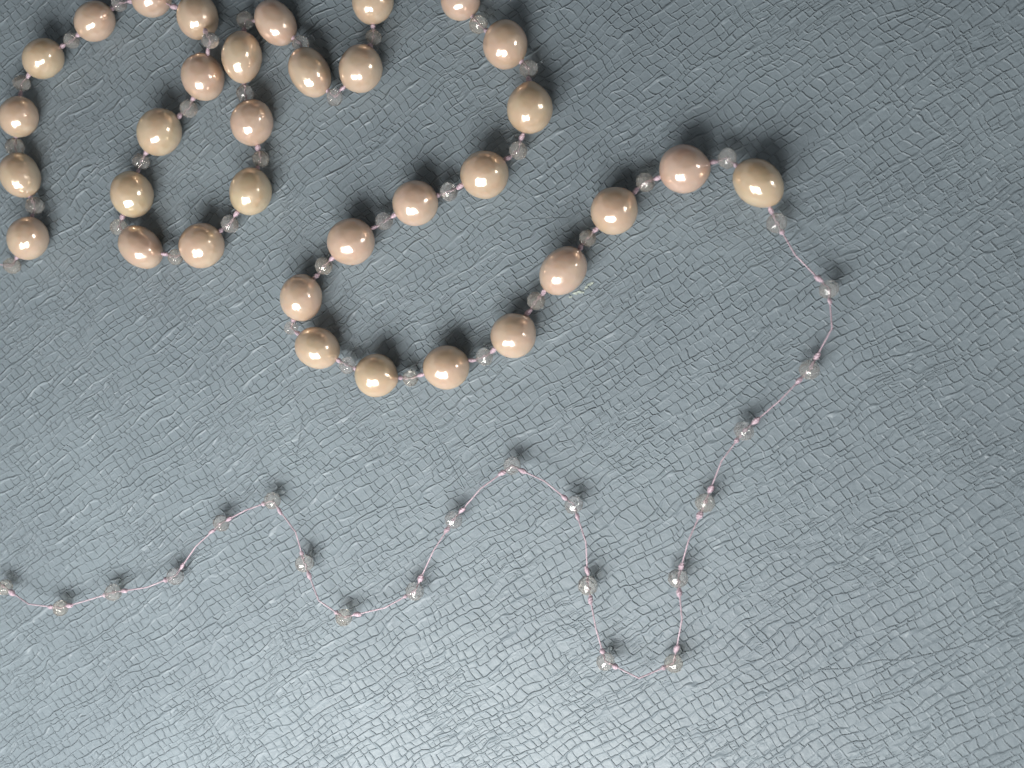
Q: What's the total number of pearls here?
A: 34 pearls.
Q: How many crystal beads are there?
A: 53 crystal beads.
